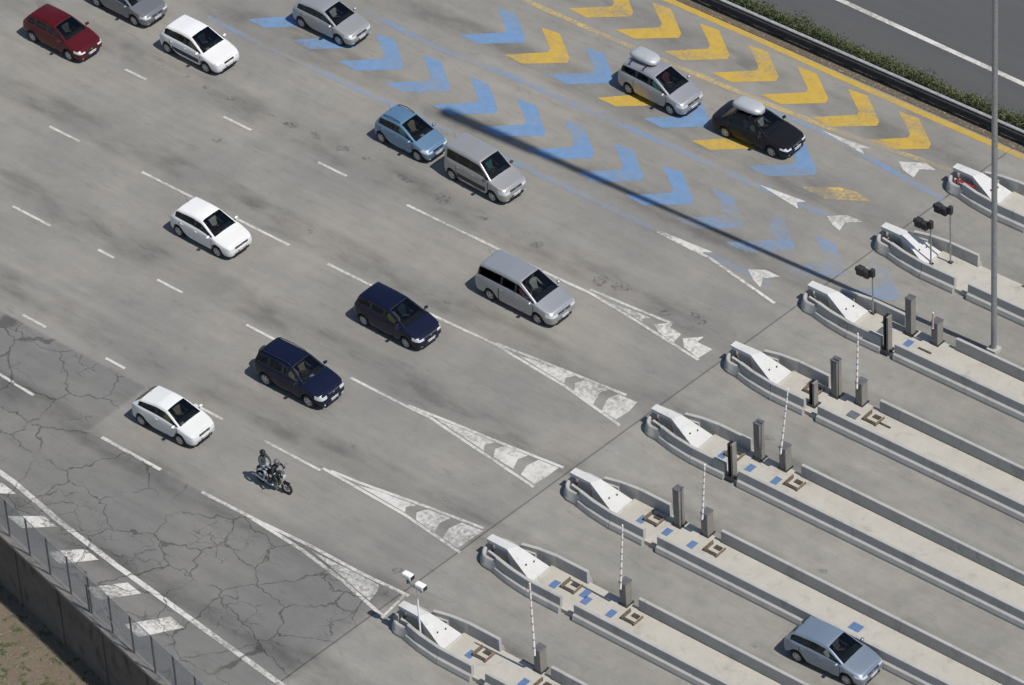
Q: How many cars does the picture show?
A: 14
